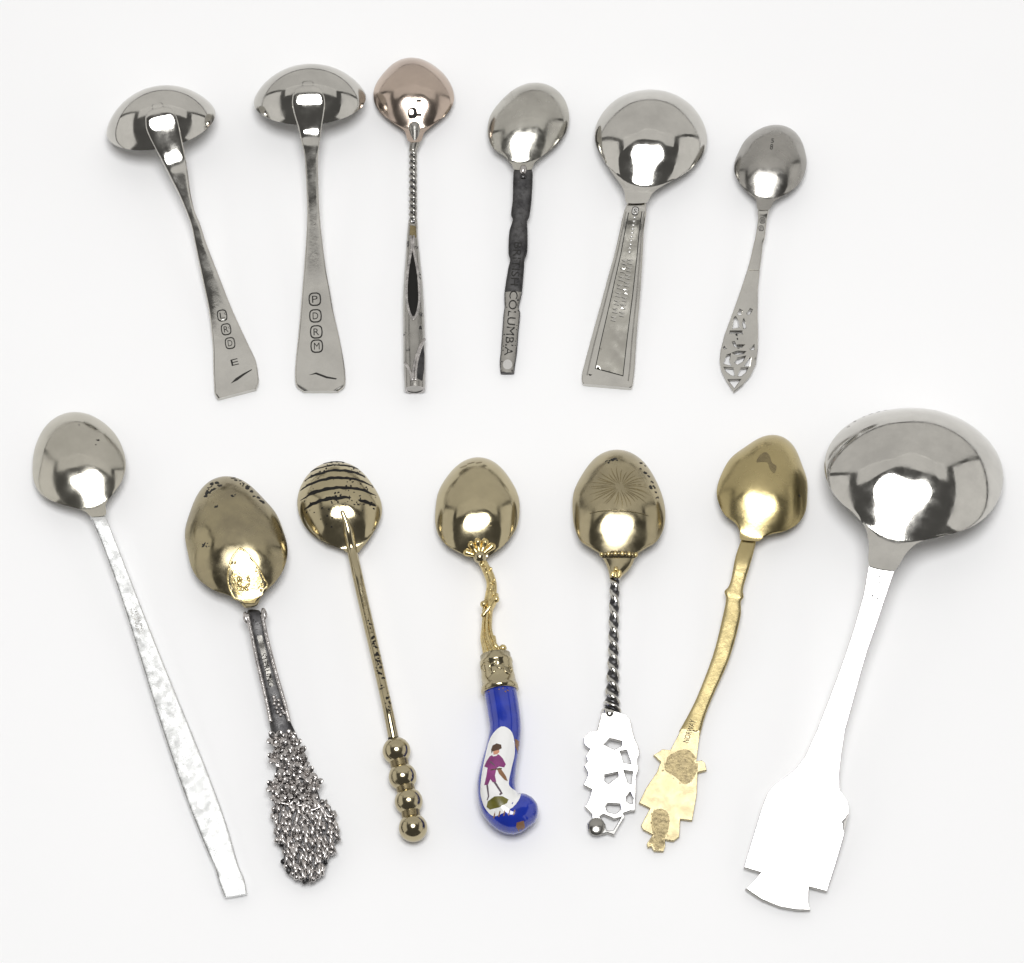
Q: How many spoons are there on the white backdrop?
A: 13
